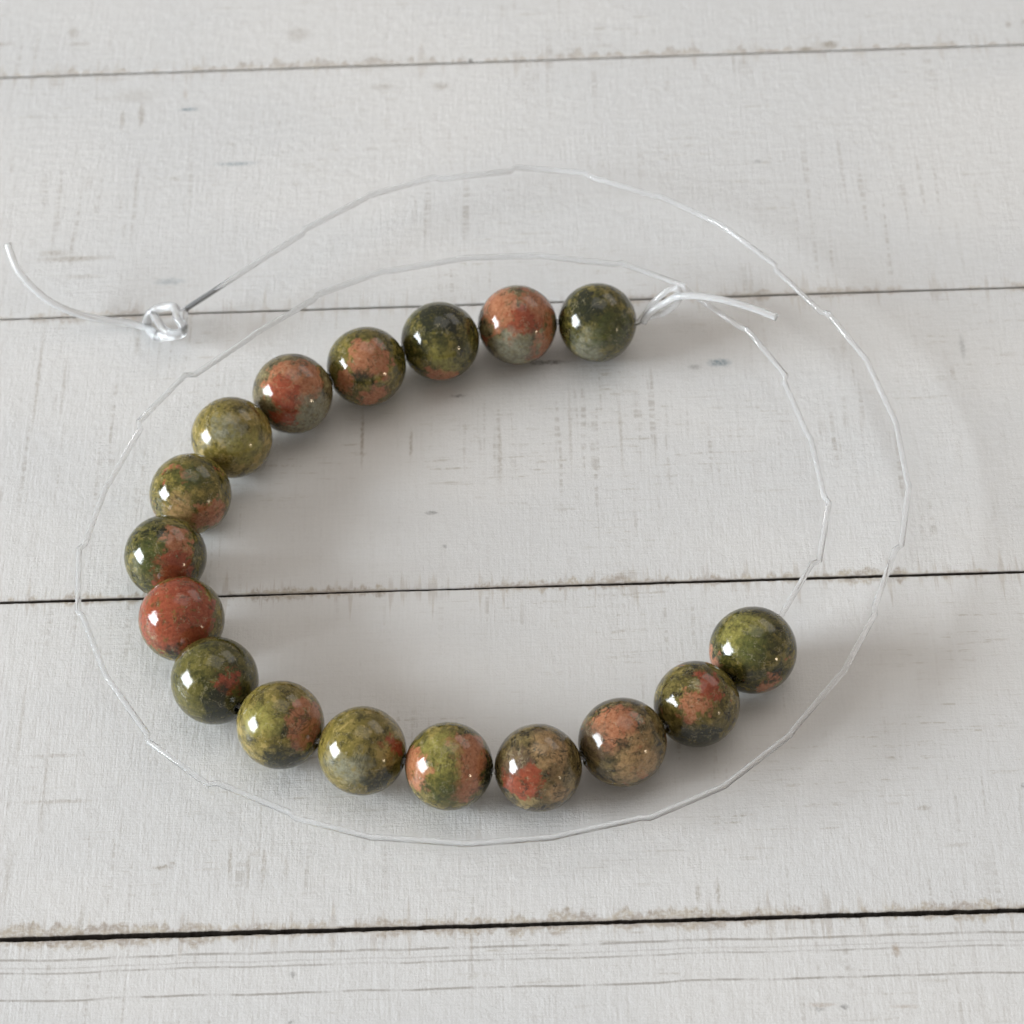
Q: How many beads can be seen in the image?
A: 17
